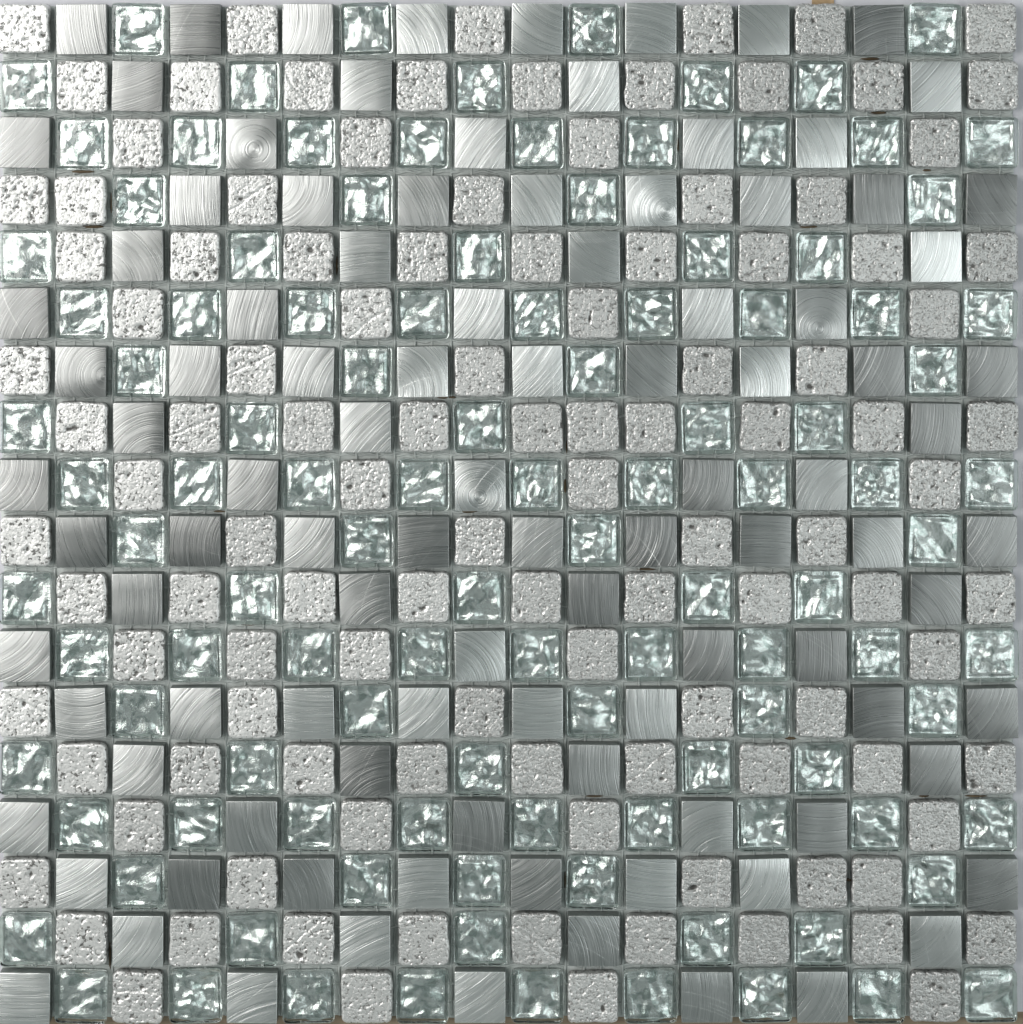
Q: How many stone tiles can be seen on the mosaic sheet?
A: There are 112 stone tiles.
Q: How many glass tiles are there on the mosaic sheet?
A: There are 110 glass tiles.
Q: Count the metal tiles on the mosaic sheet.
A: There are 102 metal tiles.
